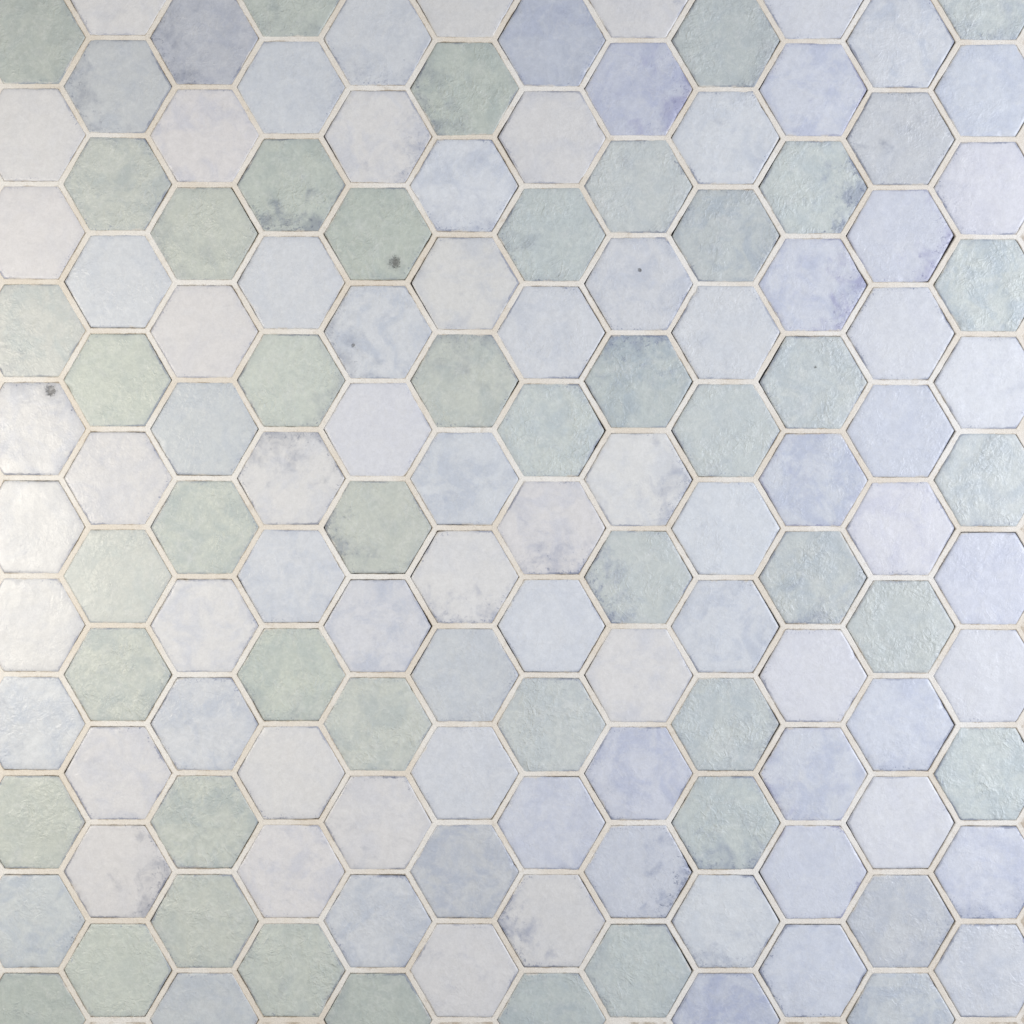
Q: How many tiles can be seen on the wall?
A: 132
